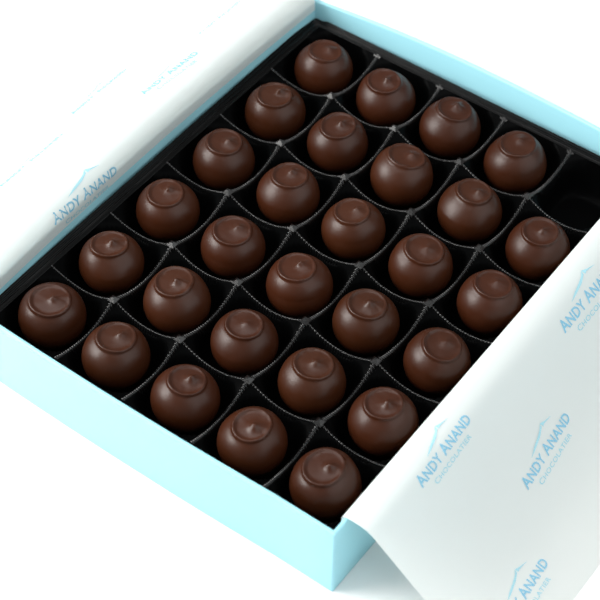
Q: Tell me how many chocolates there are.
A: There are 29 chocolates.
